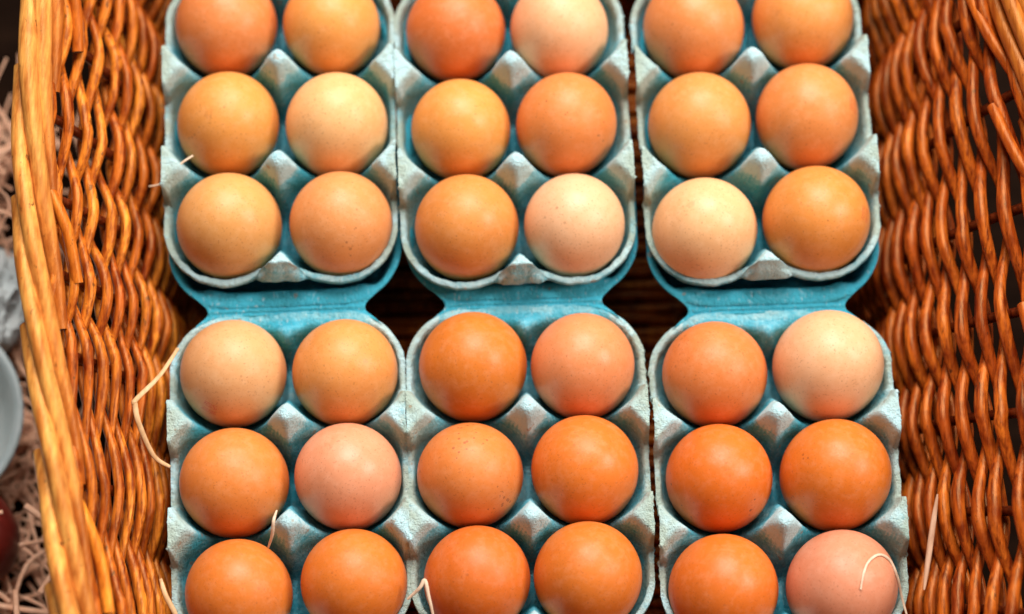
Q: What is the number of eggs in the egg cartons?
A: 36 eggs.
